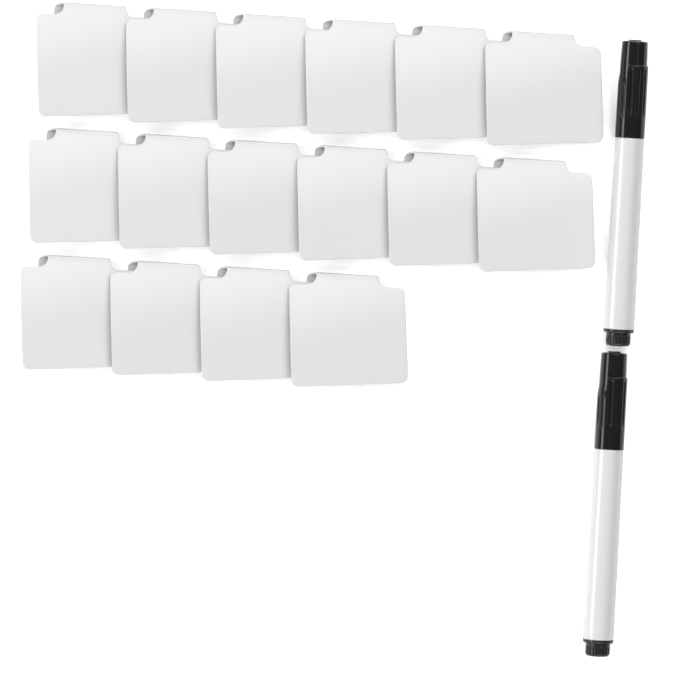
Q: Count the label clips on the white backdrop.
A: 16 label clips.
